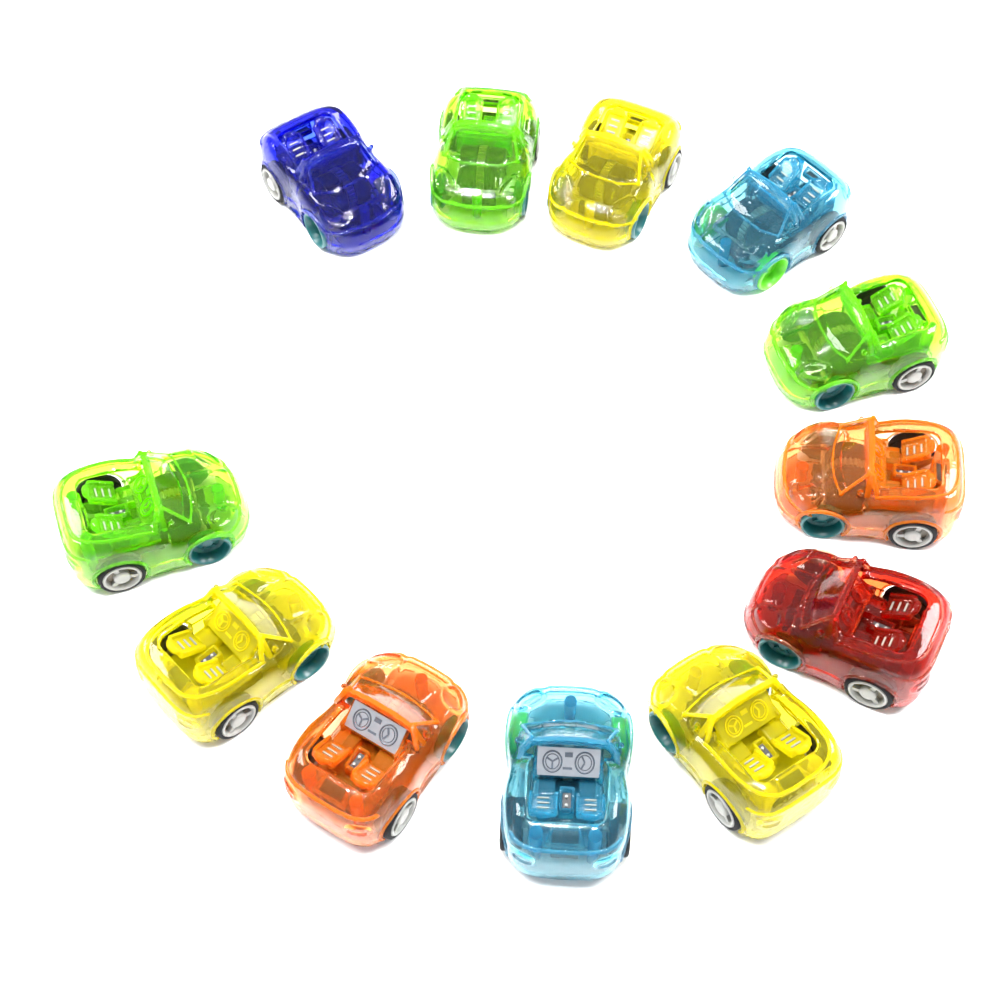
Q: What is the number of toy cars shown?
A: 12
